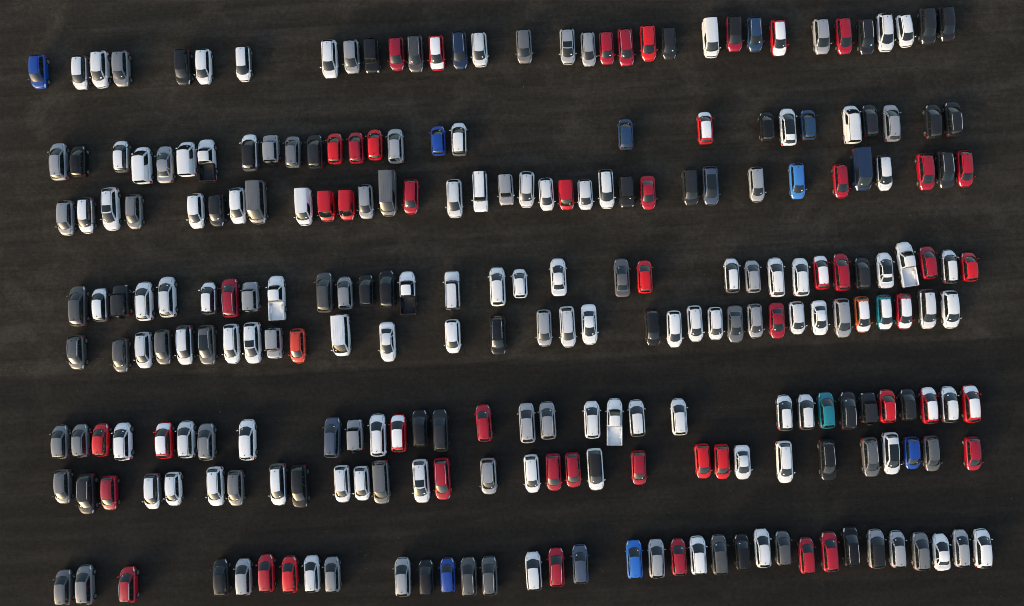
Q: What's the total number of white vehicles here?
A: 90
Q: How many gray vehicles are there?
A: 61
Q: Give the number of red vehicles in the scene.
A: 51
